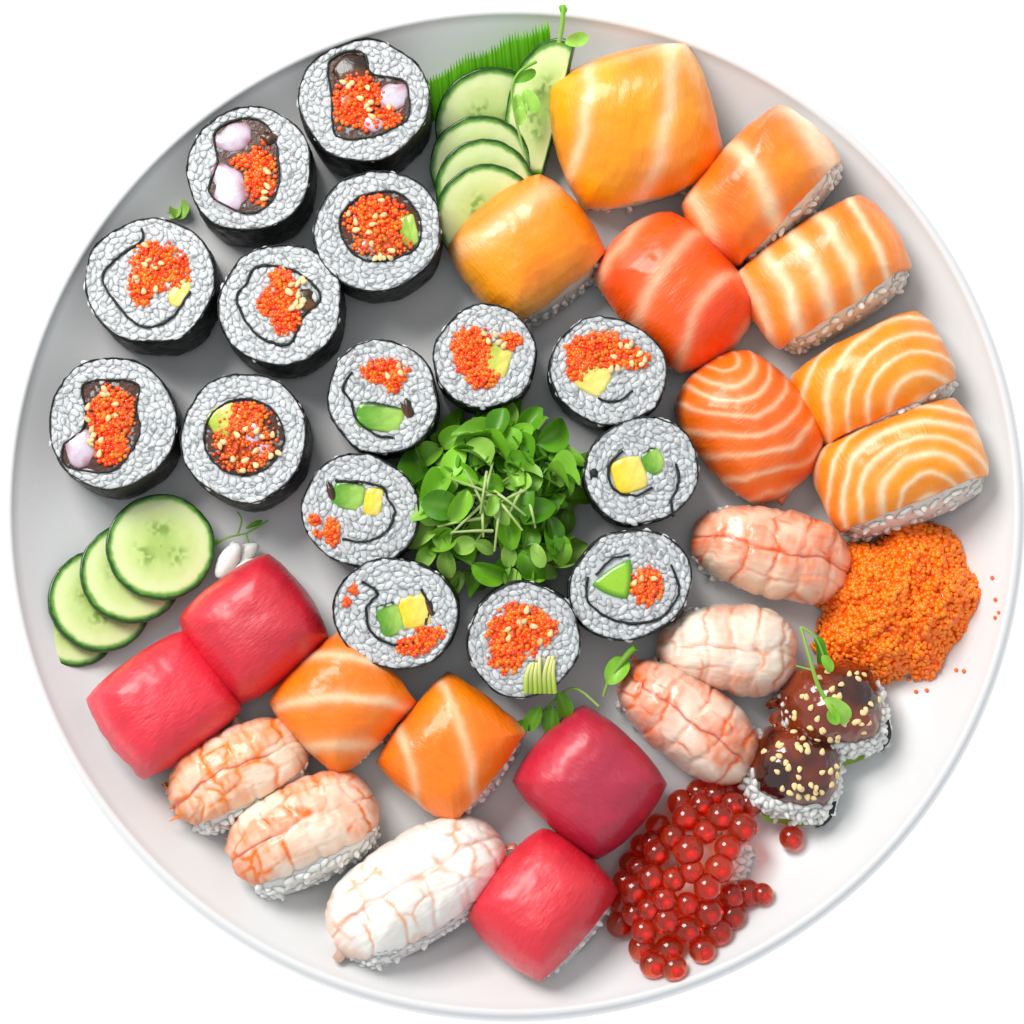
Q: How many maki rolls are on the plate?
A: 15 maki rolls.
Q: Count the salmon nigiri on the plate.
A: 10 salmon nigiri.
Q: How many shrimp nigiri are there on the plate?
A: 6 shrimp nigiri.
